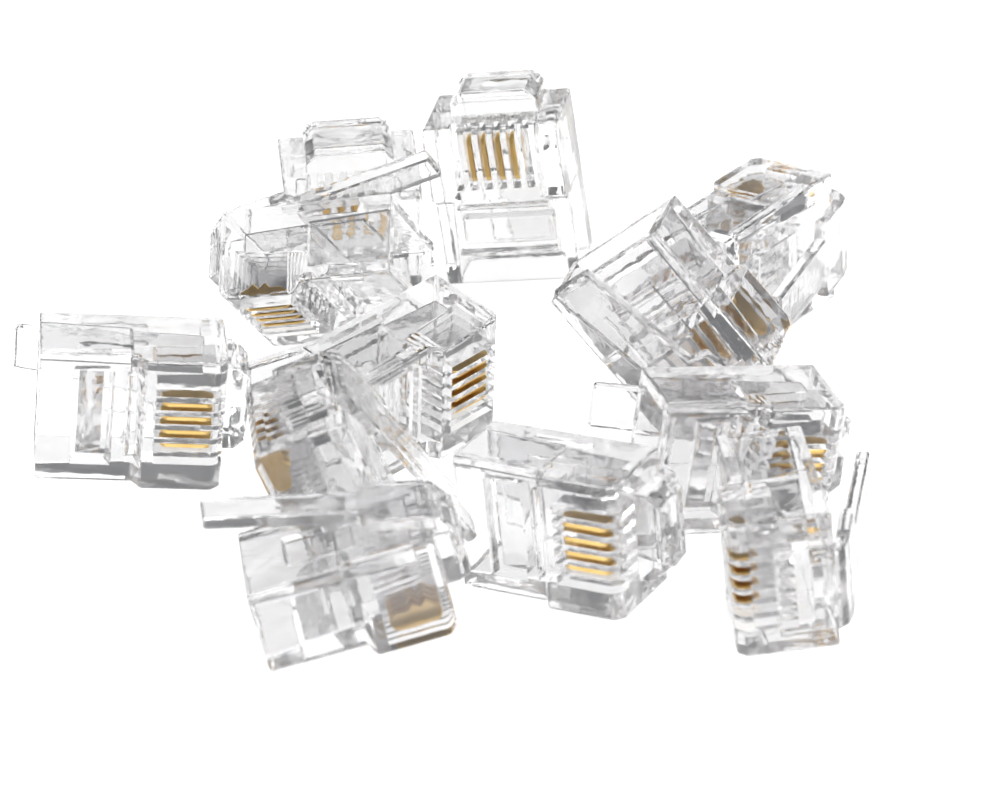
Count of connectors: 12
